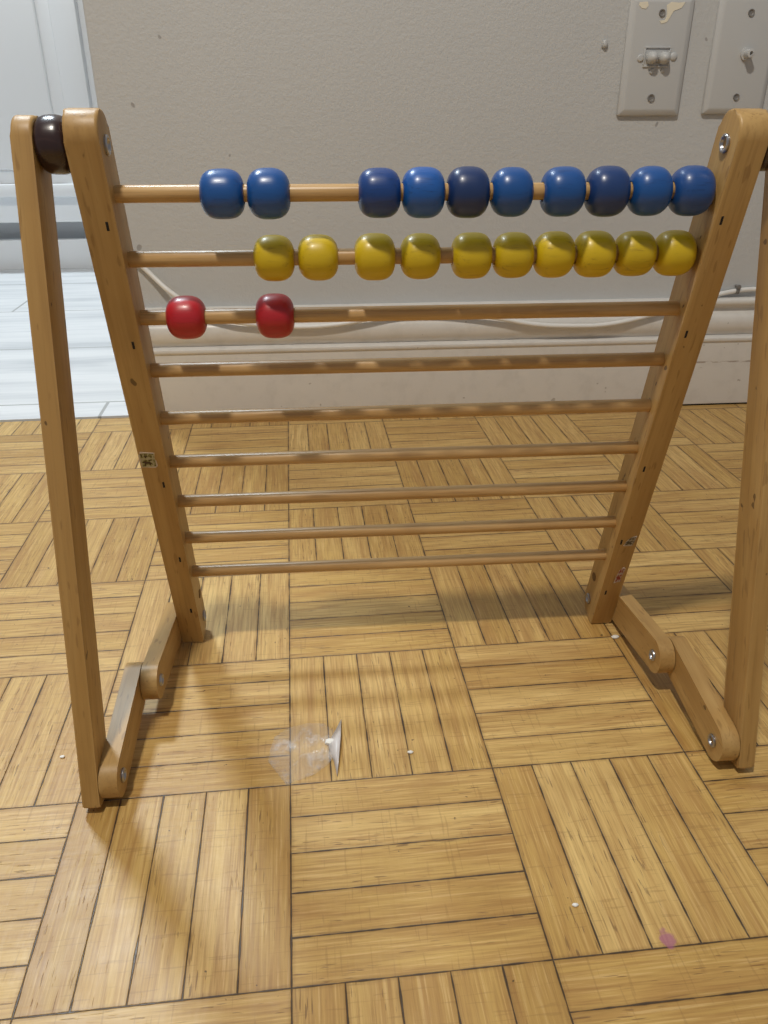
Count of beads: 22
